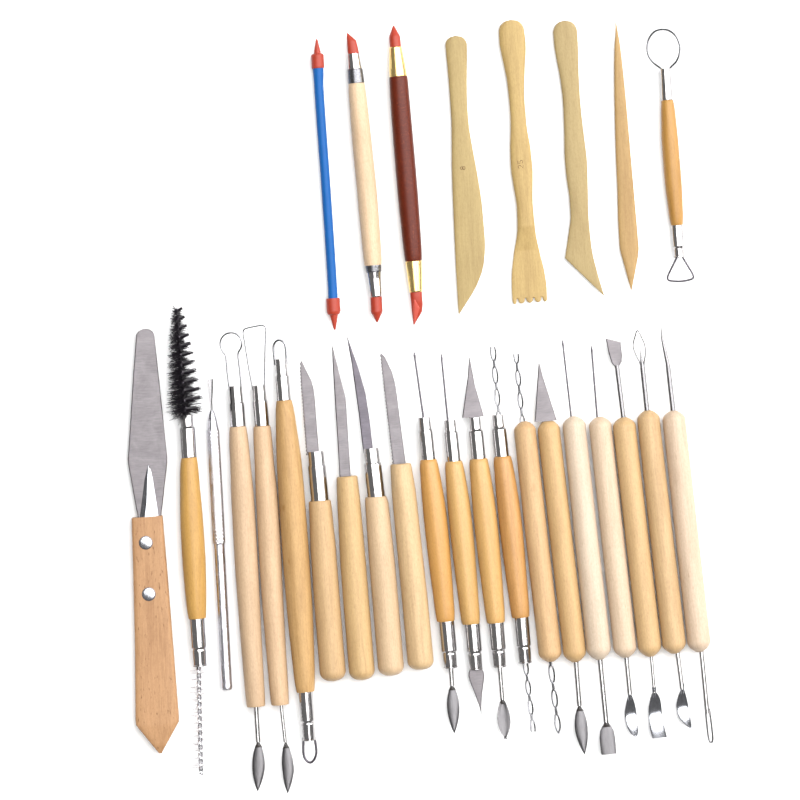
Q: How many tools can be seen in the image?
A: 29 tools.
